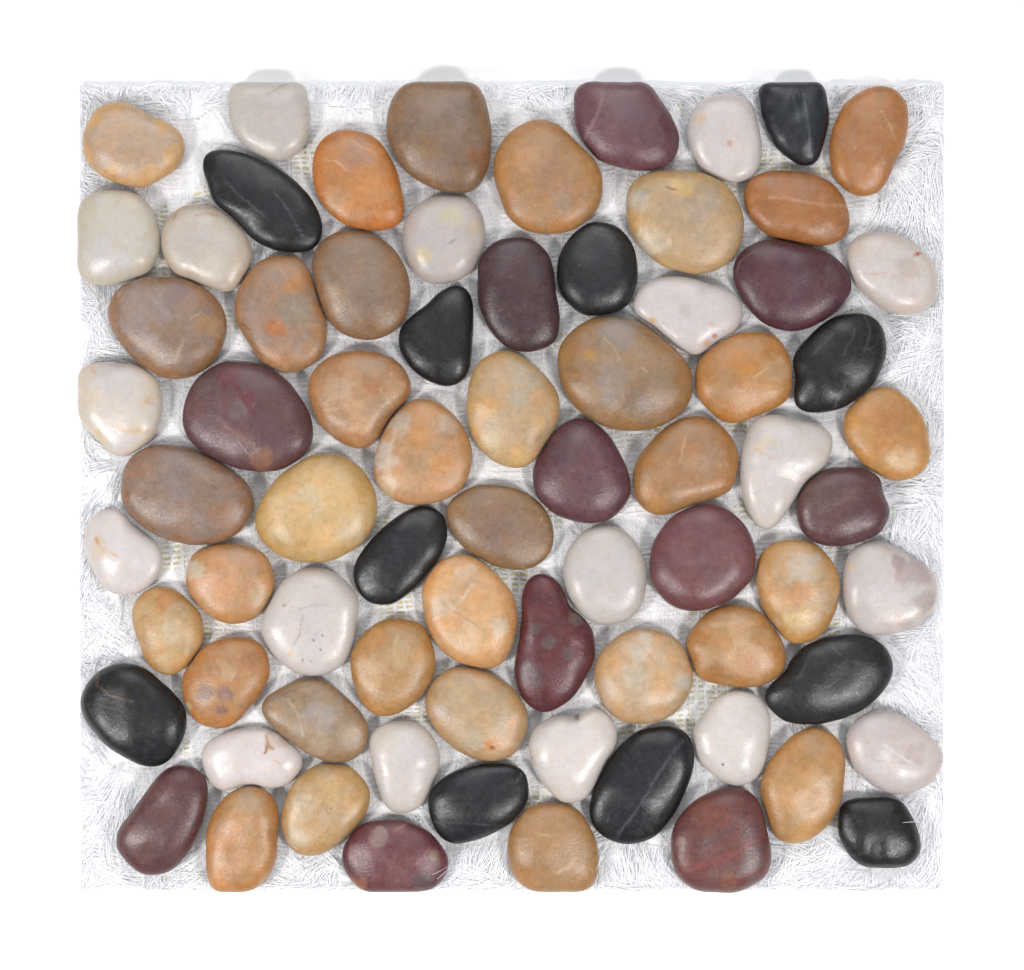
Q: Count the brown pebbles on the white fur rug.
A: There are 34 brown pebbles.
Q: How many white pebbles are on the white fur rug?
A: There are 18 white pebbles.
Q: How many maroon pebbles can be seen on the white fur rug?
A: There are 11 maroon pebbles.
